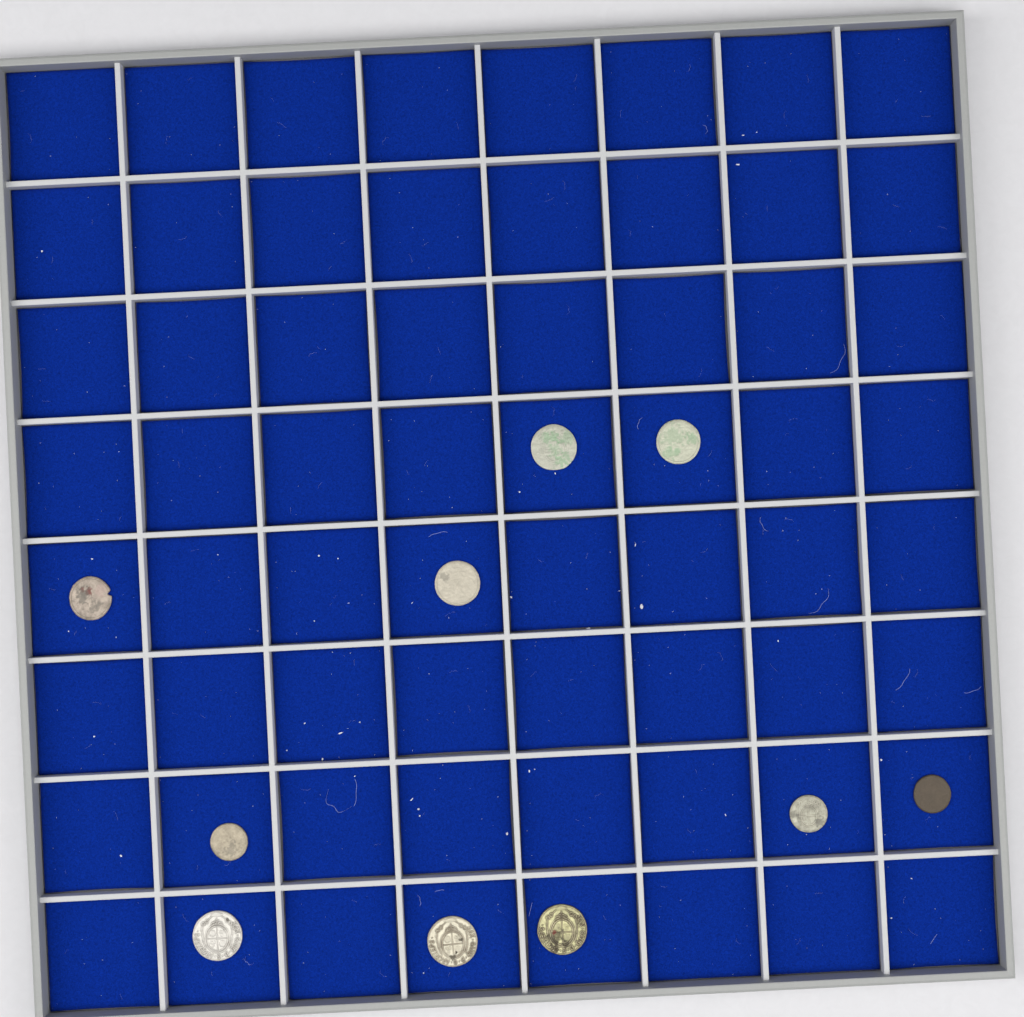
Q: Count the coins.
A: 10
